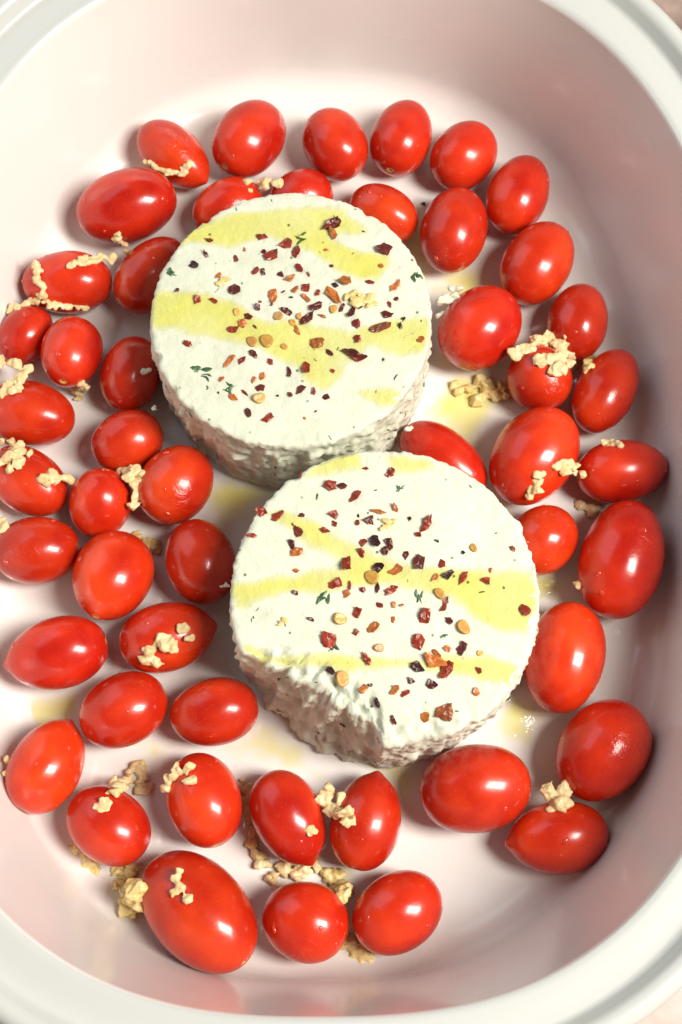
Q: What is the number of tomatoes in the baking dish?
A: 50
